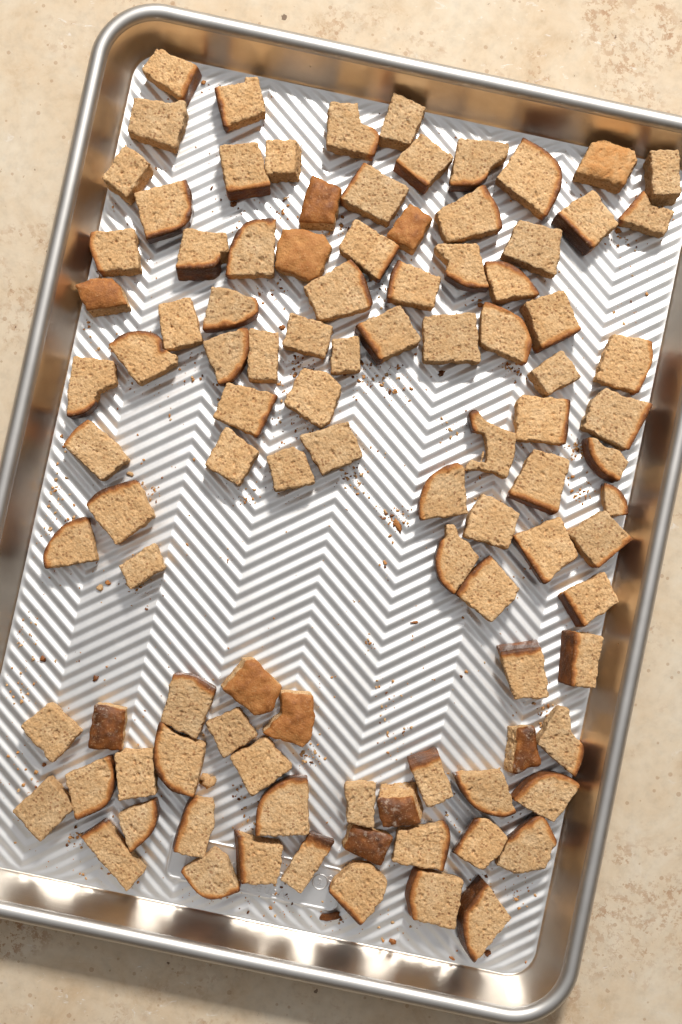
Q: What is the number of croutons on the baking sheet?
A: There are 101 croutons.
